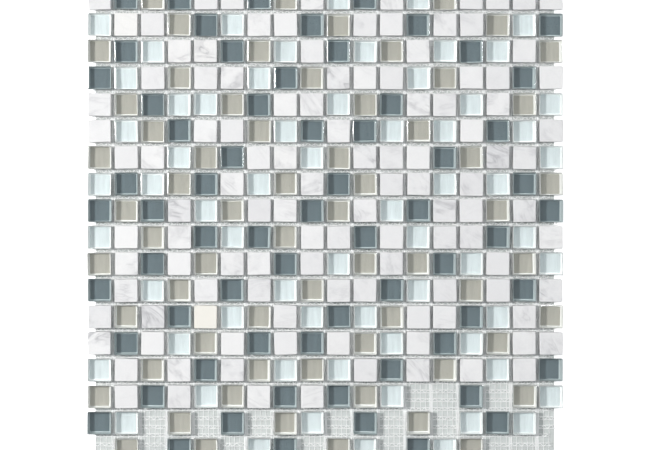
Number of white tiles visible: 113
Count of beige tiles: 64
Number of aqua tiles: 64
